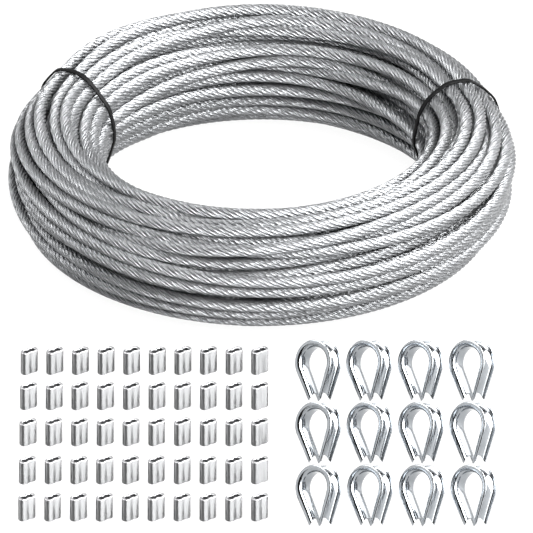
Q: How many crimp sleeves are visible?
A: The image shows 50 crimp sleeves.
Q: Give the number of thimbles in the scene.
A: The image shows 12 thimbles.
